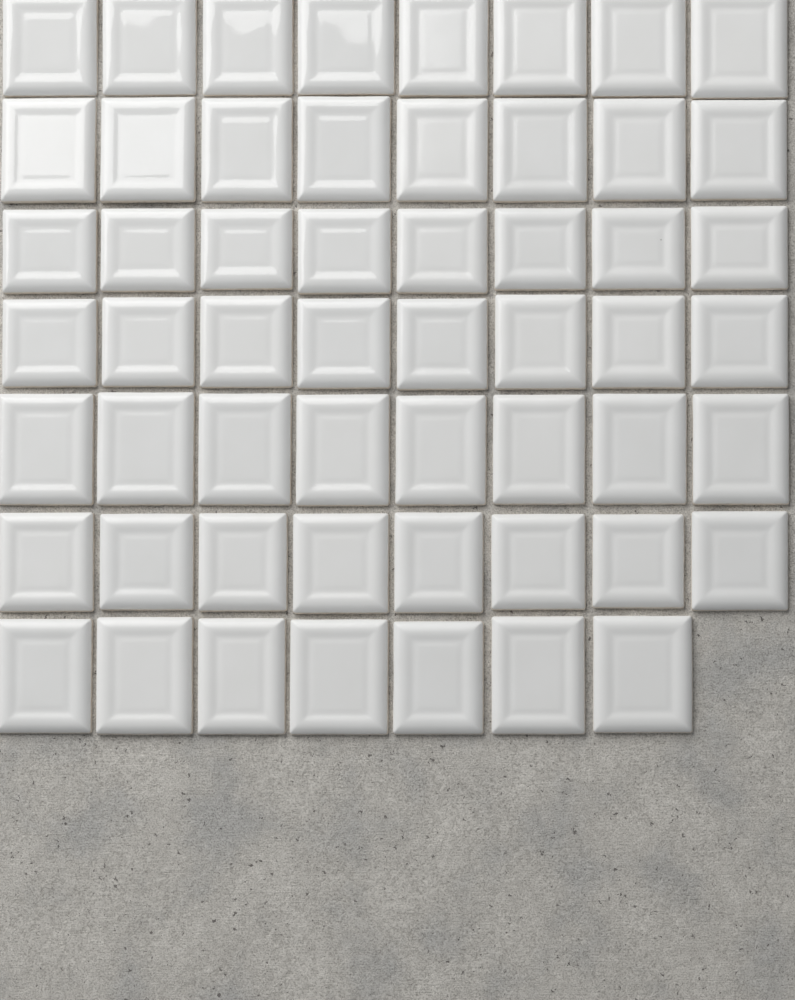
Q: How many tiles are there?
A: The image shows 55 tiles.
